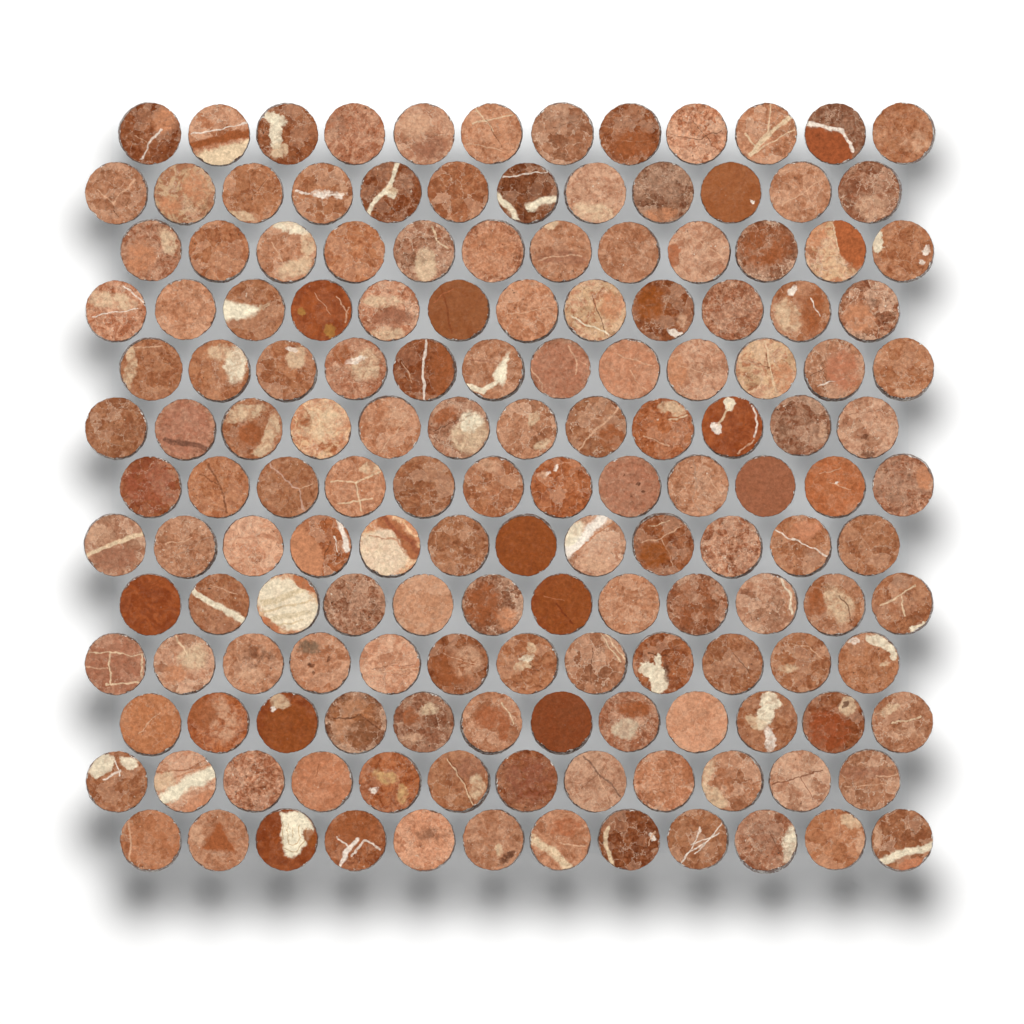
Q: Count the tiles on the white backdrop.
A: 156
